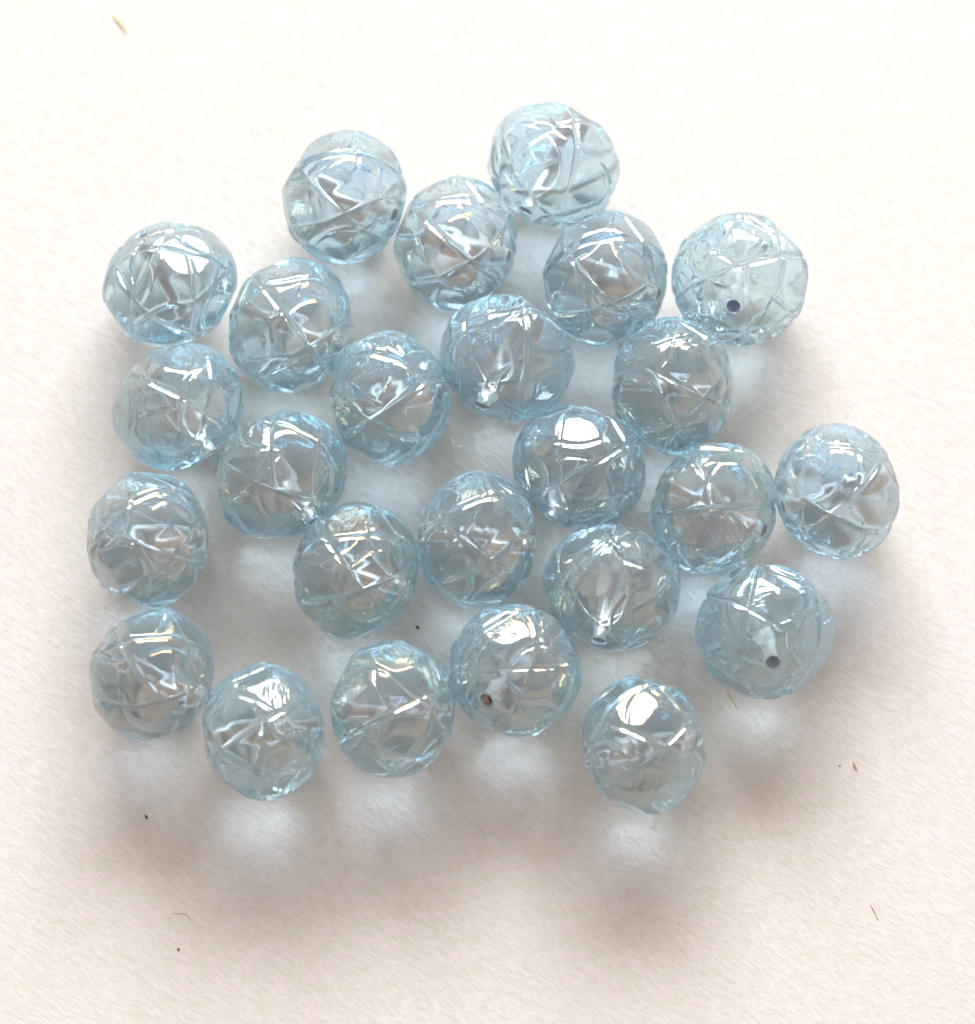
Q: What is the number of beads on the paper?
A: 25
